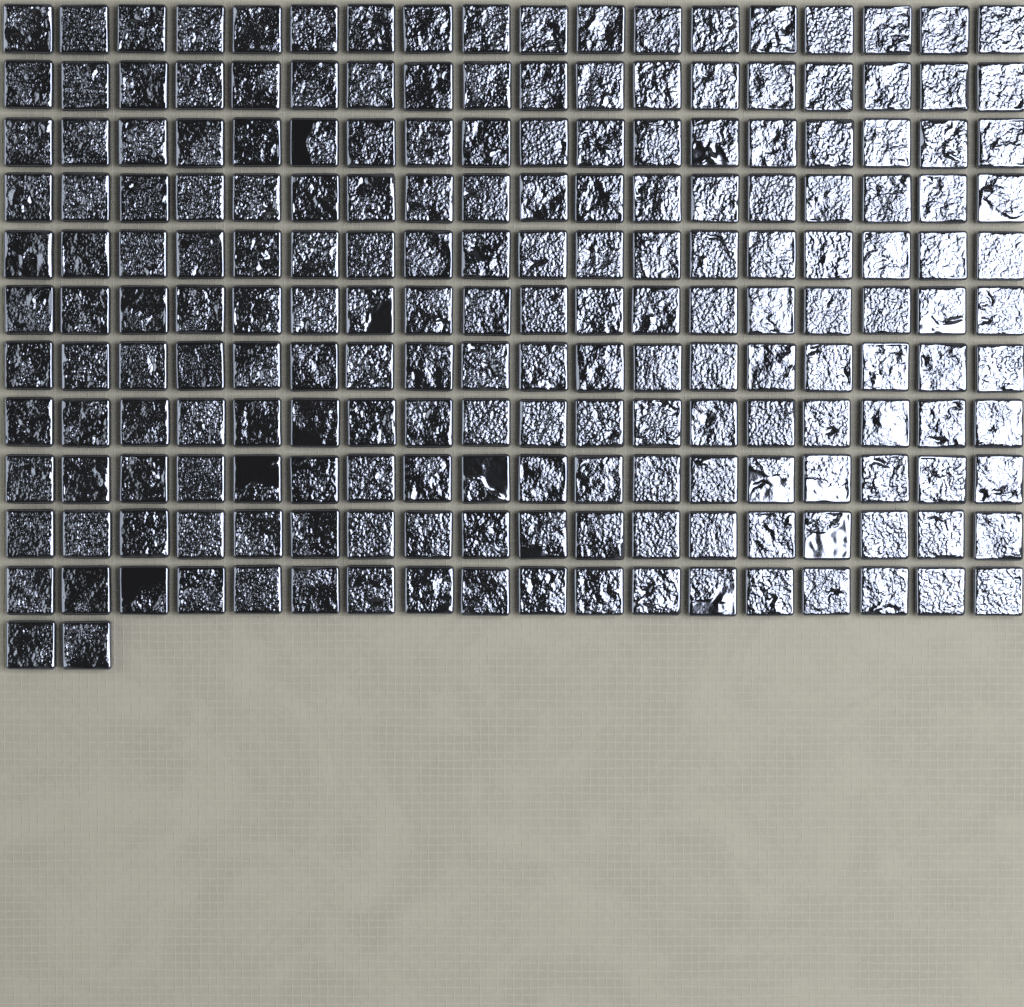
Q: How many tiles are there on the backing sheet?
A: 200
